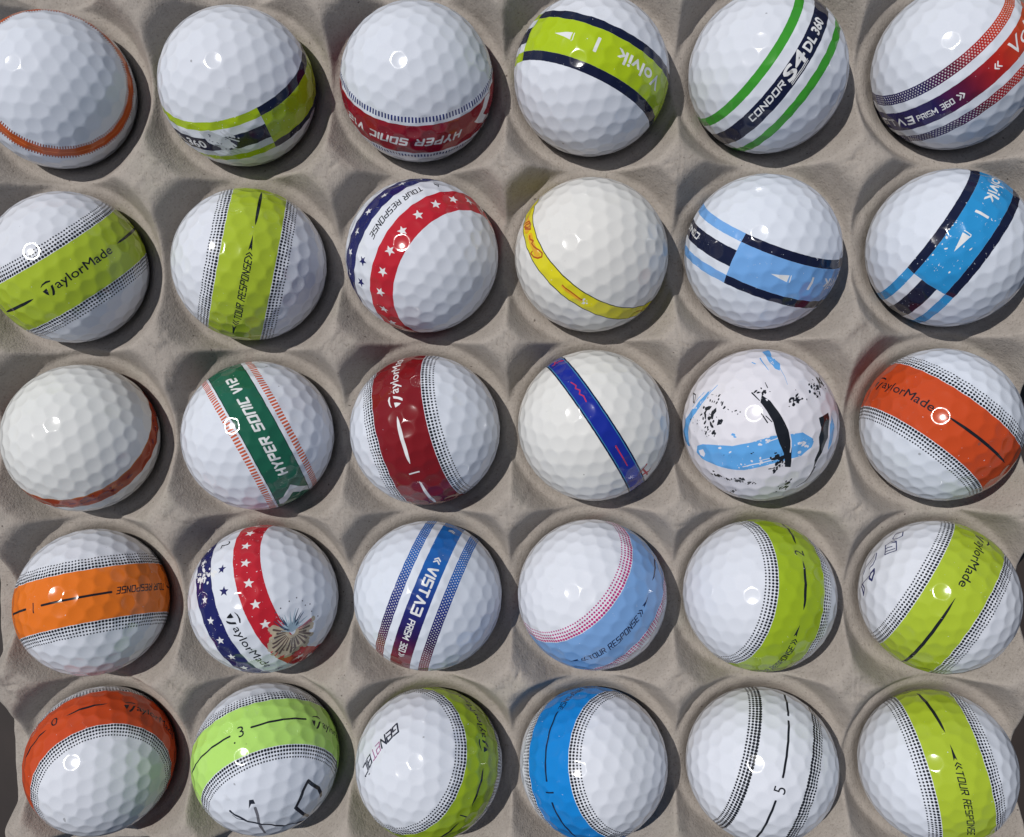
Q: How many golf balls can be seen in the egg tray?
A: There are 30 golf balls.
